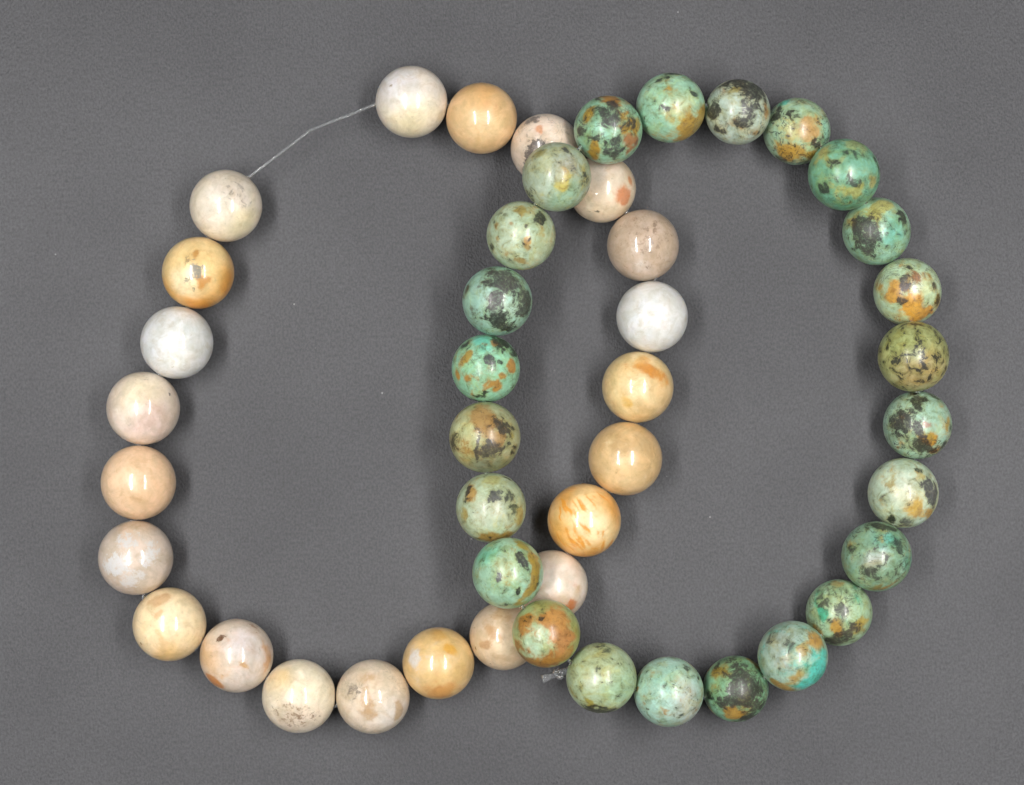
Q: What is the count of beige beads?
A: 22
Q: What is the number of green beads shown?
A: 24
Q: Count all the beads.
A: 46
